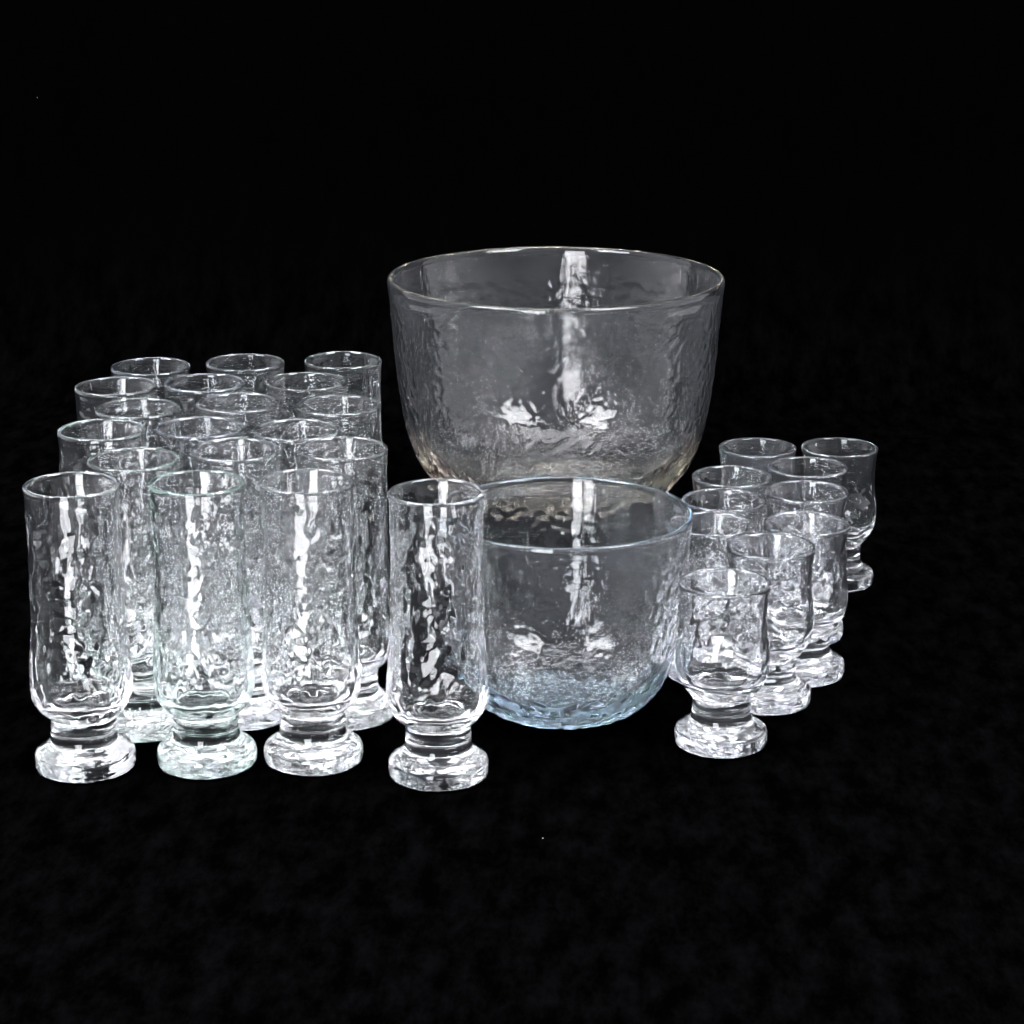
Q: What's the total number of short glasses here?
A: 10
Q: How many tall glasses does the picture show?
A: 19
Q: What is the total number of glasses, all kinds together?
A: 29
